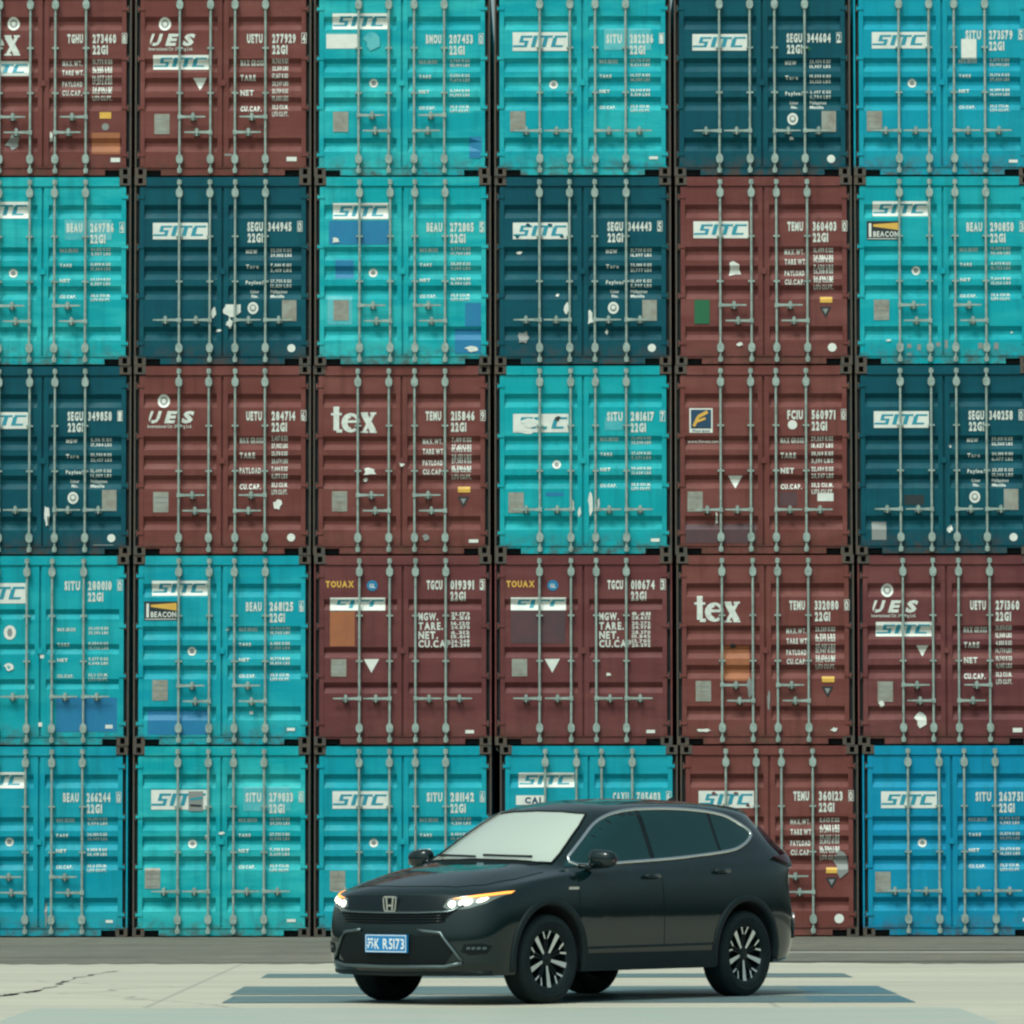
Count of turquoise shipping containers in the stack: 14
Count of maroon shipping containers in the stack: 11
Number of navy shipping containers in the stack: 5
